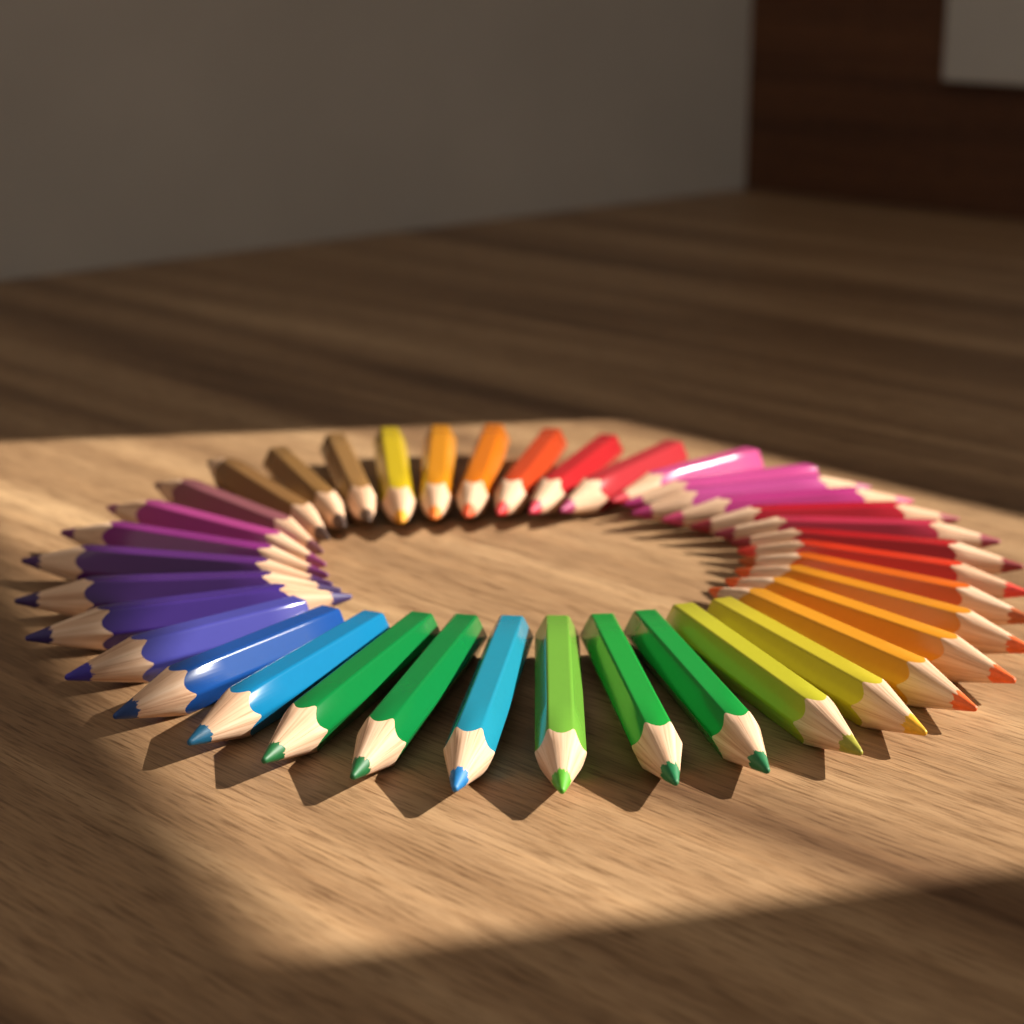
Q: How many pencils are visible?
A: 38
